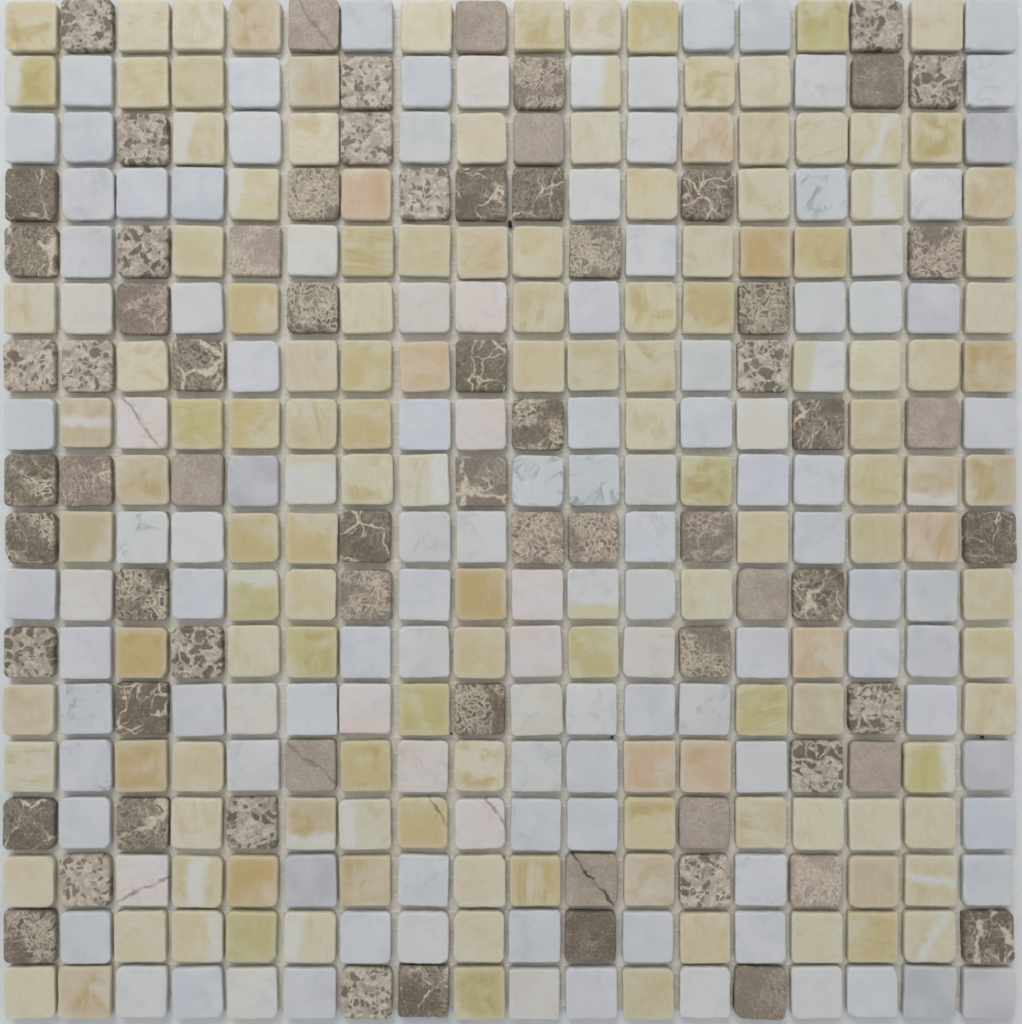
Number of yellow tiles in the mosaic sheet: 133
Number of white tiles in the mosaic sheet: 121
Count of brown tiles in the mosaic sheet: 70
